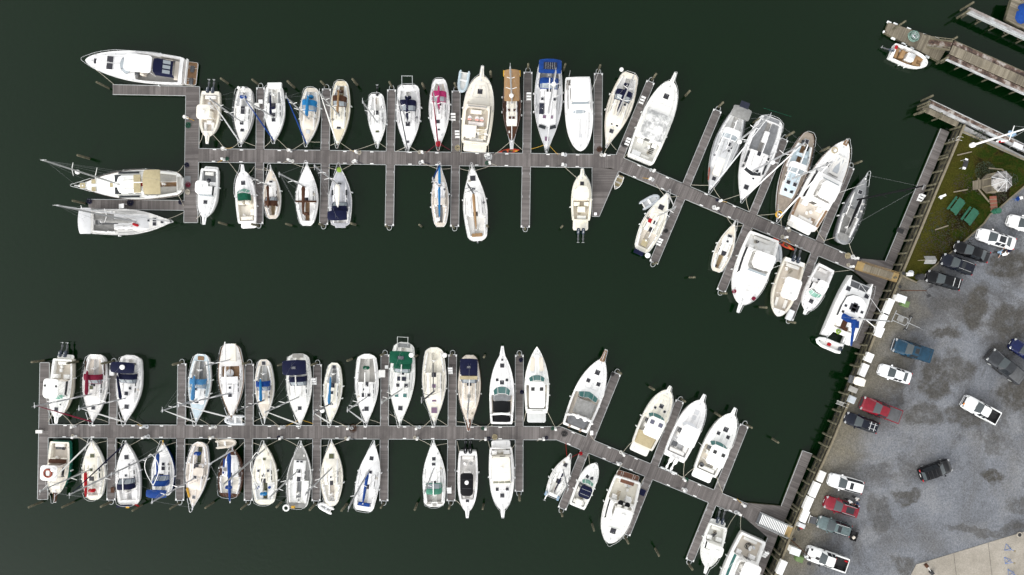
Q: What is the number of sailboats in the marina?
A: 46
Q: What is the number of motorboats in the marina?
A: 27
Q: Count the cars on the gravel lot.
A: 12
